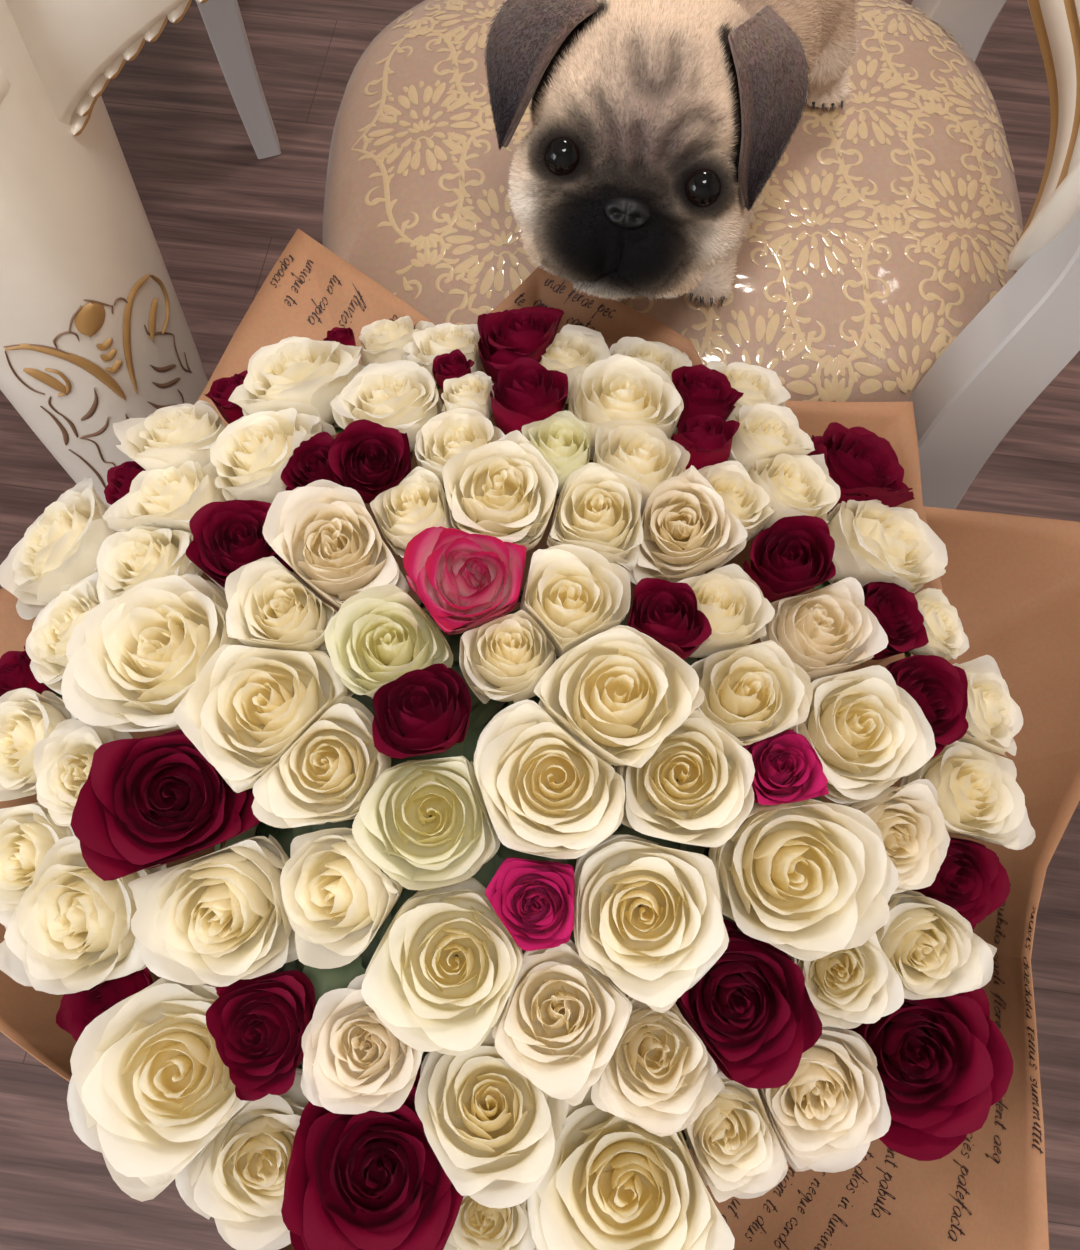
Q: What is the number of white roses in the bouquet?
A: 67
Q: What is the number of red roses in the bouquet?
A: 25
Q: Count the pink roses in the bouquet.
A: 3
